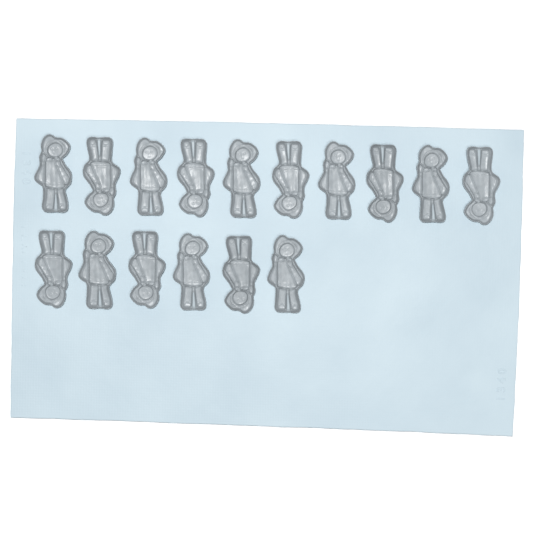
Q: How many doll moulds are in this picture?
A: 16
